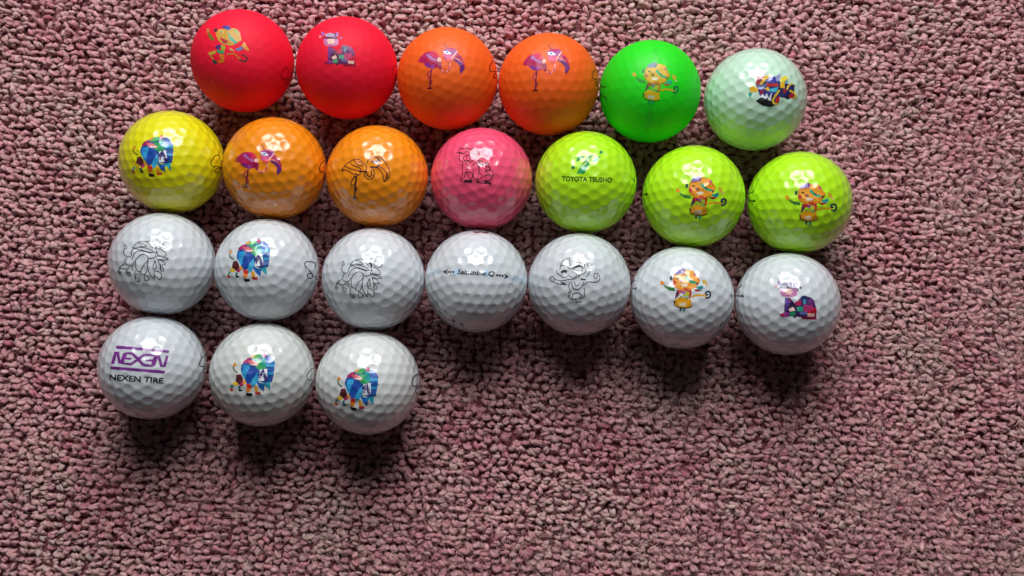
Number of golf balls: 23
